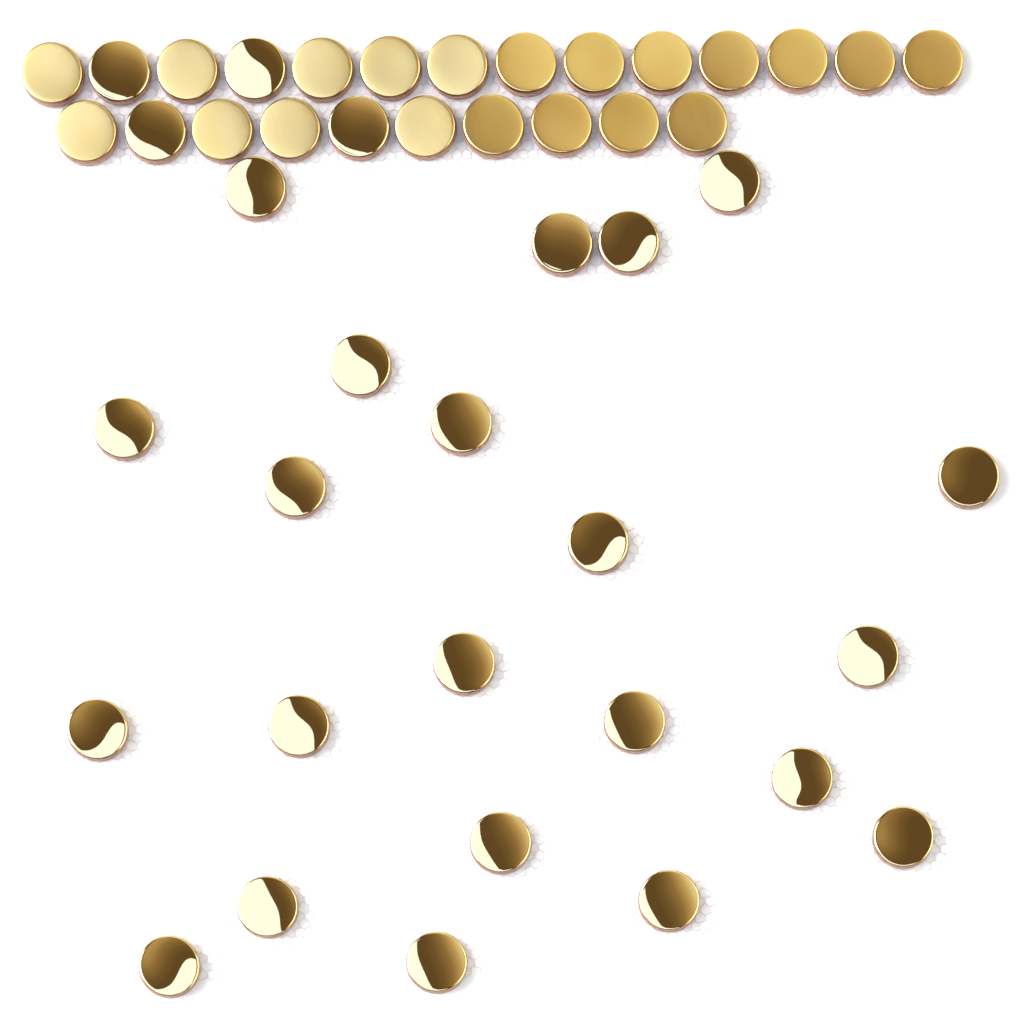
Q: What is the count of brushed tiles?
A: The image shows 20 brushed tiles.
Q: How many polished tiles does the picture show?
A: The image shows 26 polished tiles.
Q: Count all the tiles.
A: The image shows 46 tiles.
